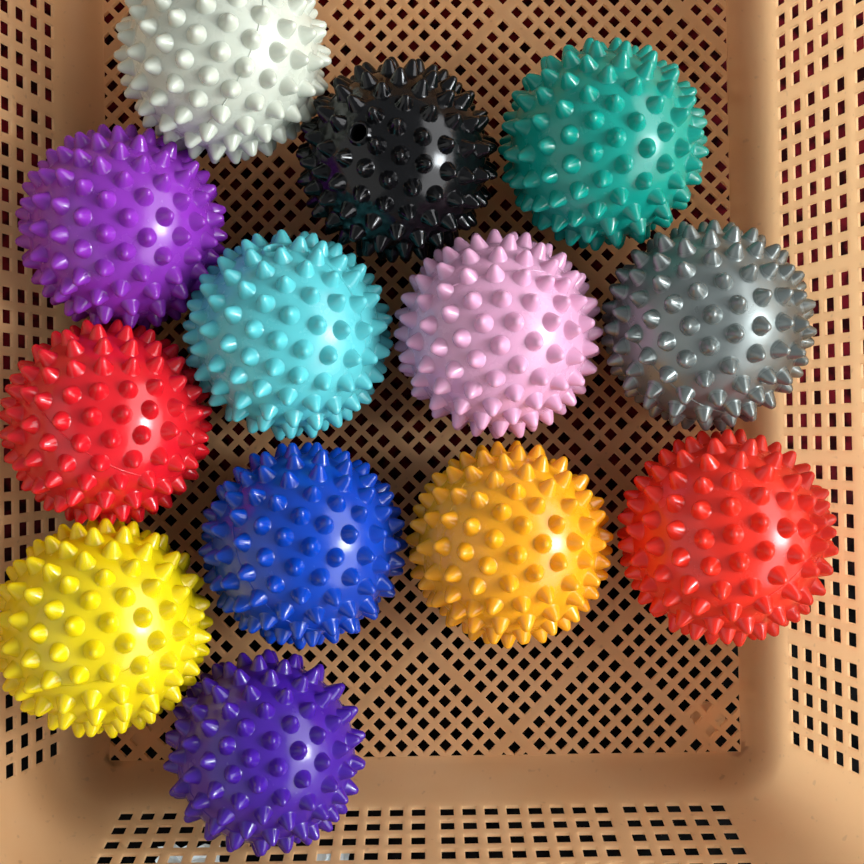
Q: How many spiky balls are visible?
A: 13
